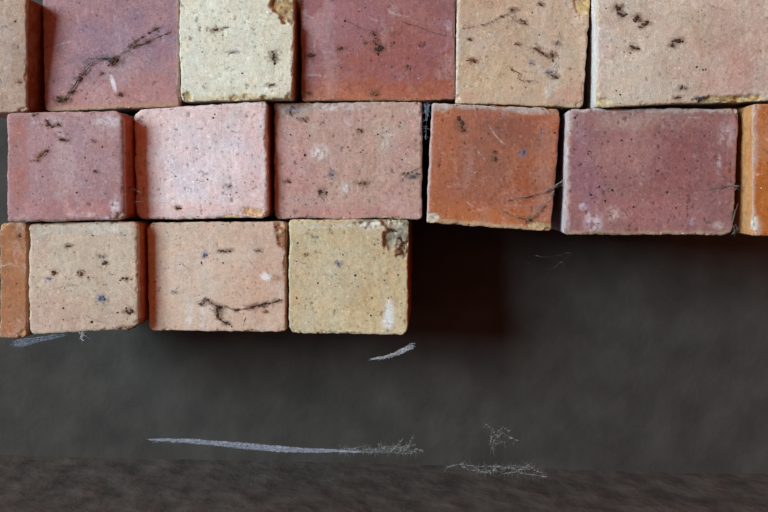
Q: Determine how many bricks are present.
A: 16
